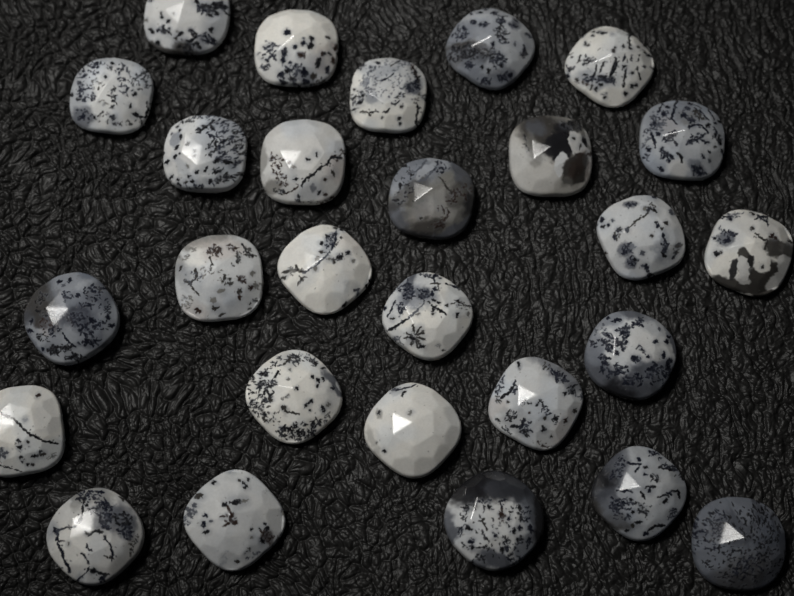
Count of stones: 27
